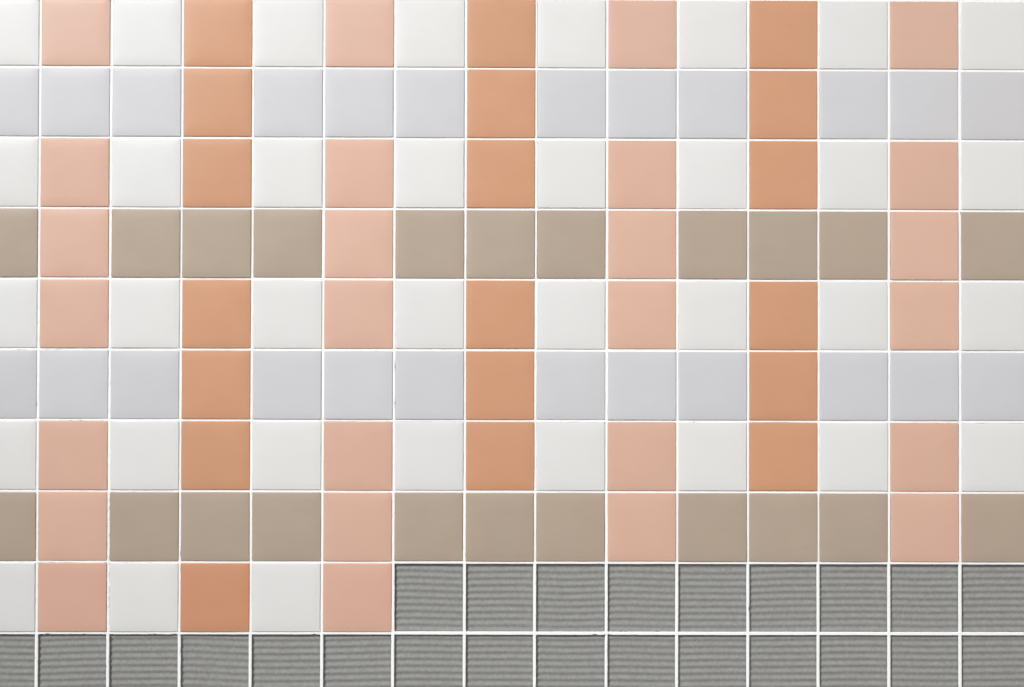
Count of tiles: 126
